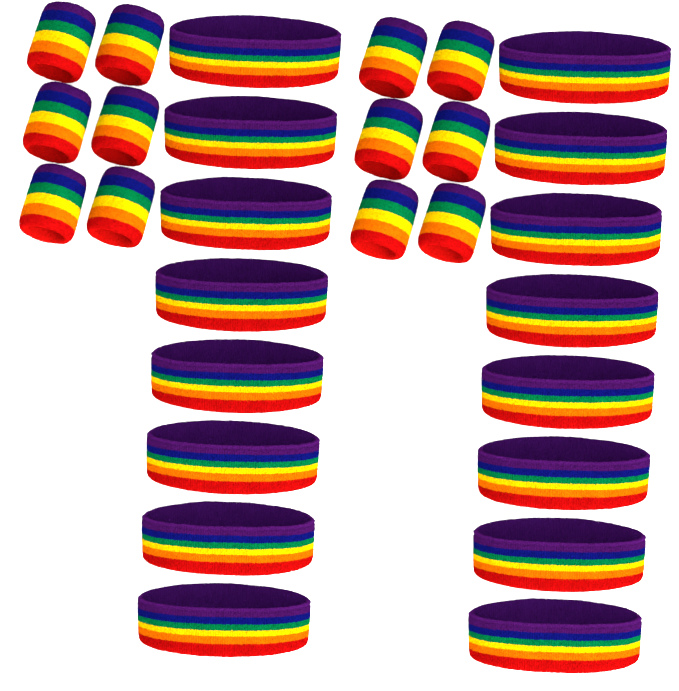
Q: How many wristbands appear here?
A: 12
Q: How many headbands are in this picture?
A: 16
